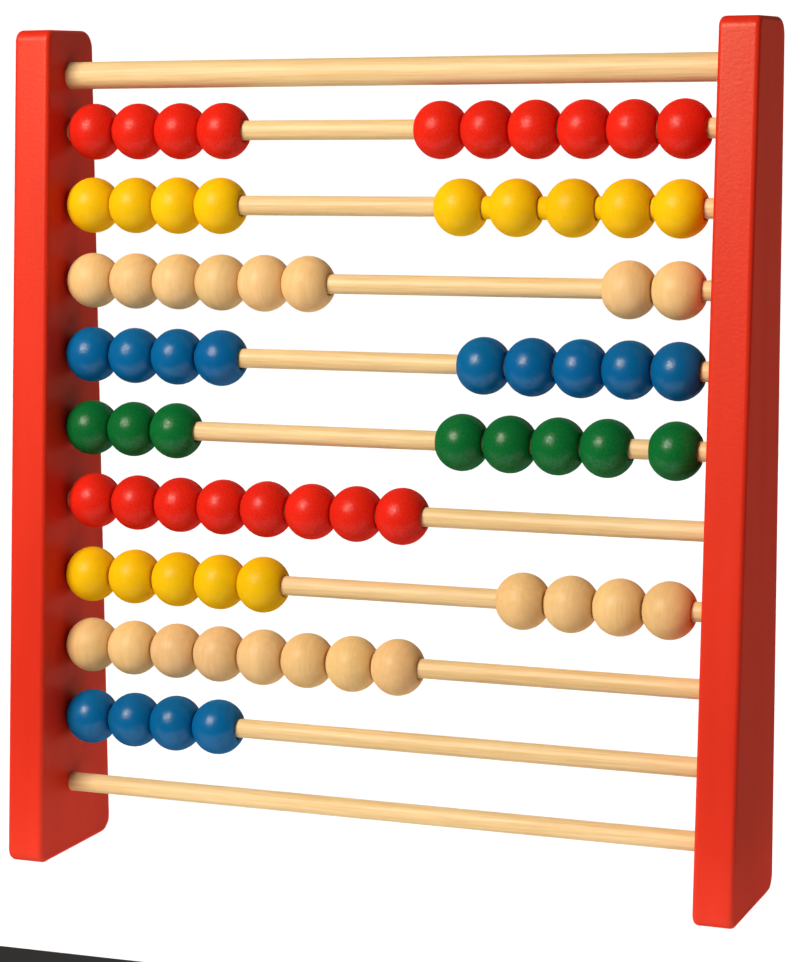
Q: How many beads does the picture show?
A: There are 73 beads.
